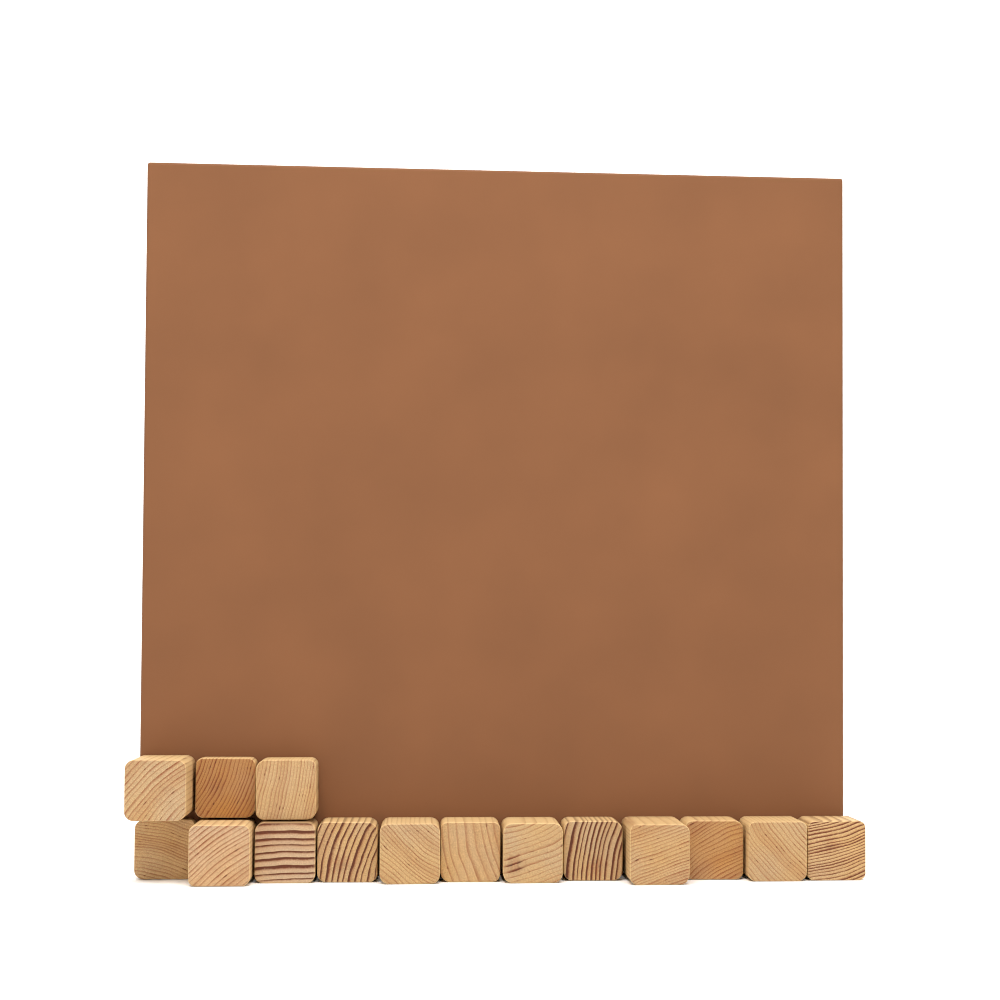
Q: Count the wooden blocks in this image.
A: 15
